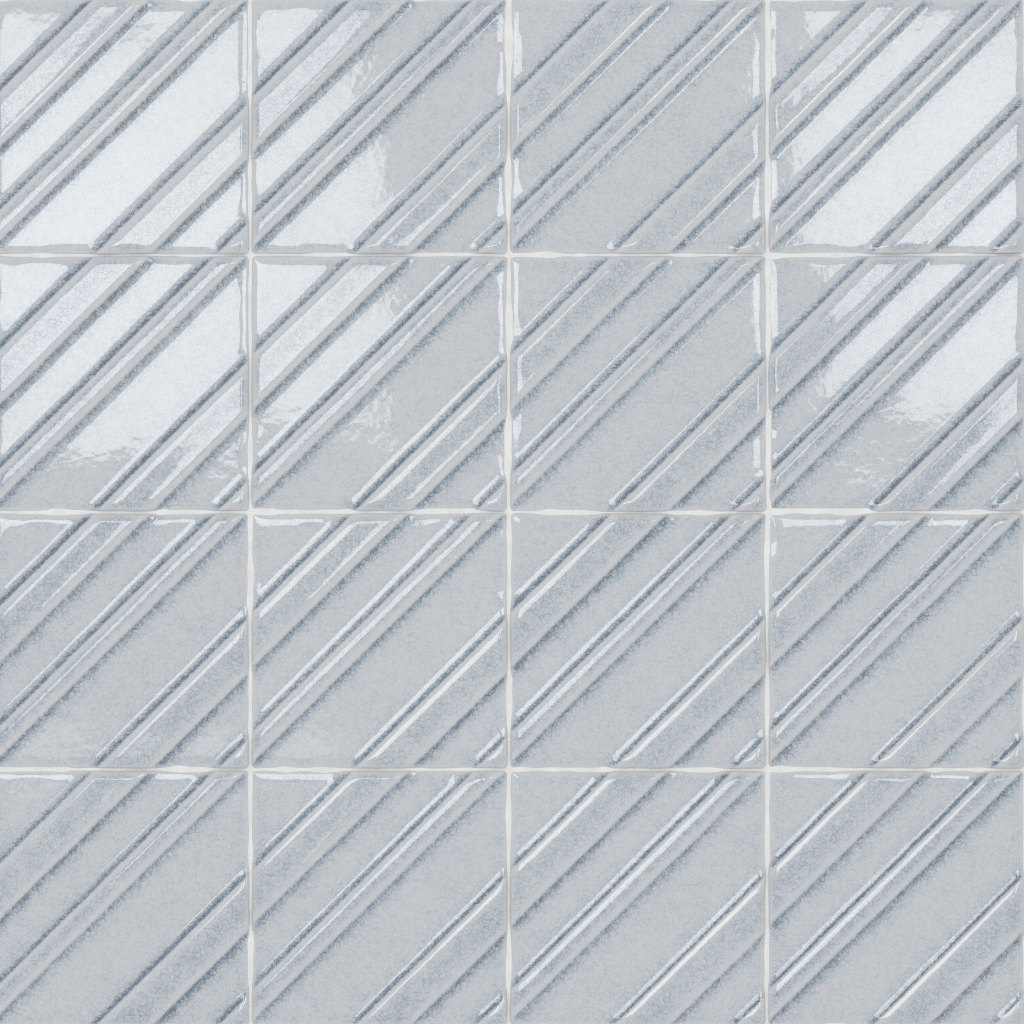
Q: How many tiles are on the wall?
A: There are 16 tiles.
